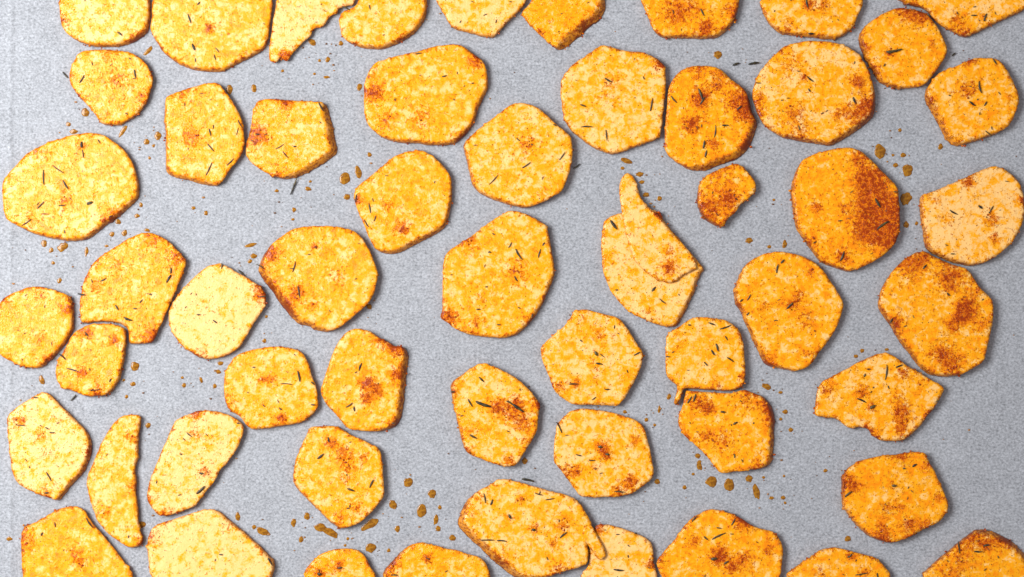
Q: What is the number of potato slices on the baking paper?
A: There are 55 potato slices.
